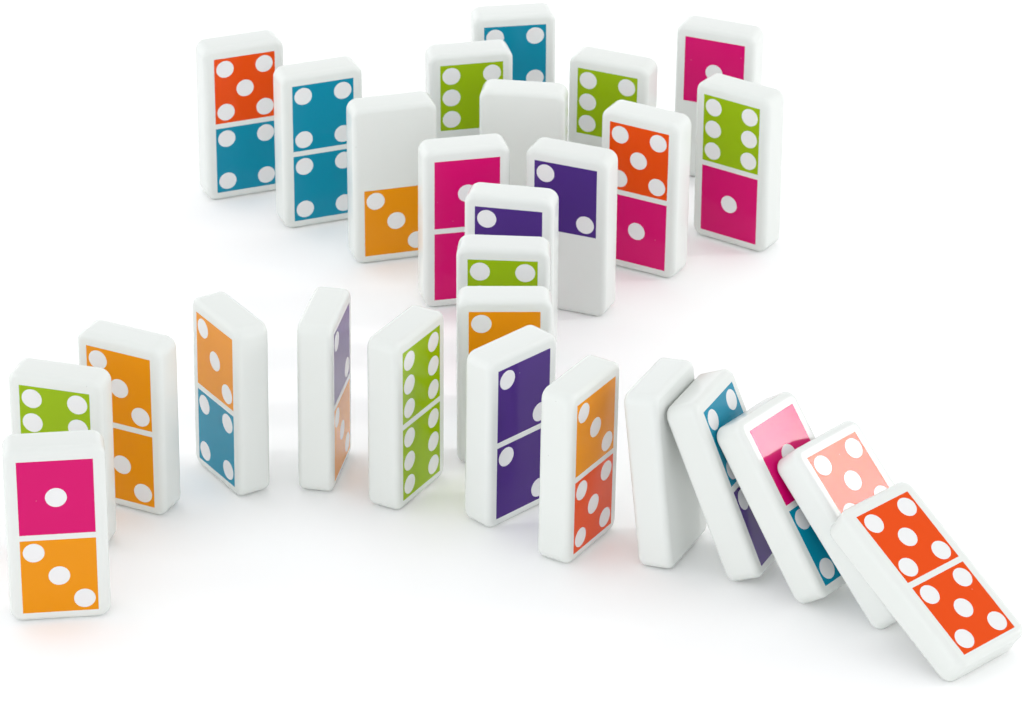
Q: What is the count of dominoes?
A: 28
